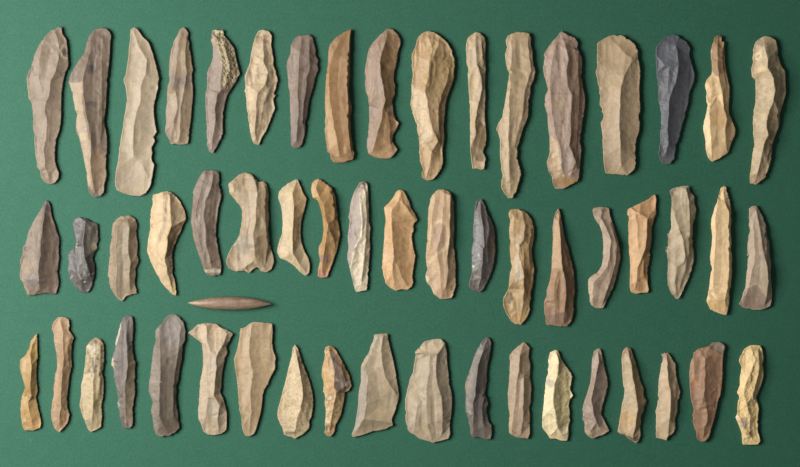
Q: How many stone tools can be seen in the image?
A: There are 56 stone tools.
